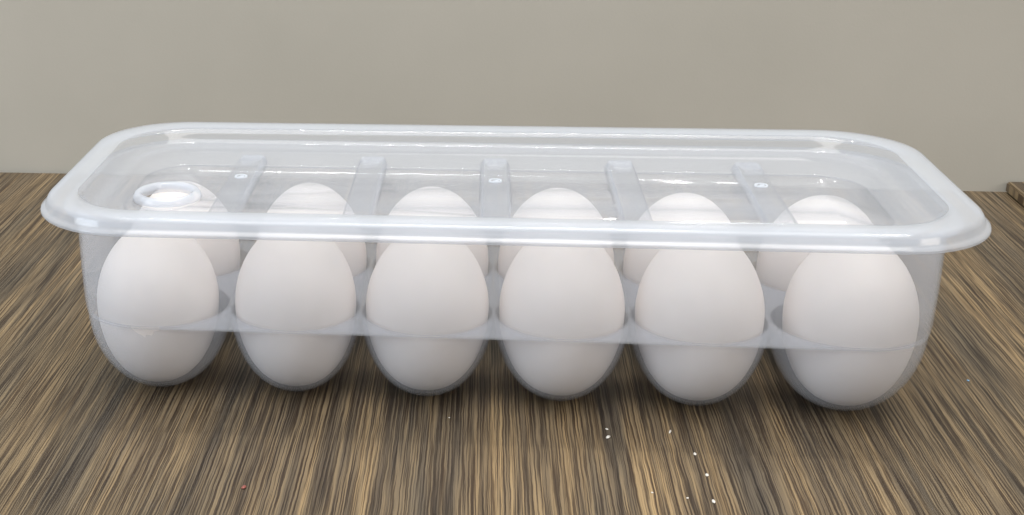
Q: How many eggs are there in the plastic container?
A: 12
